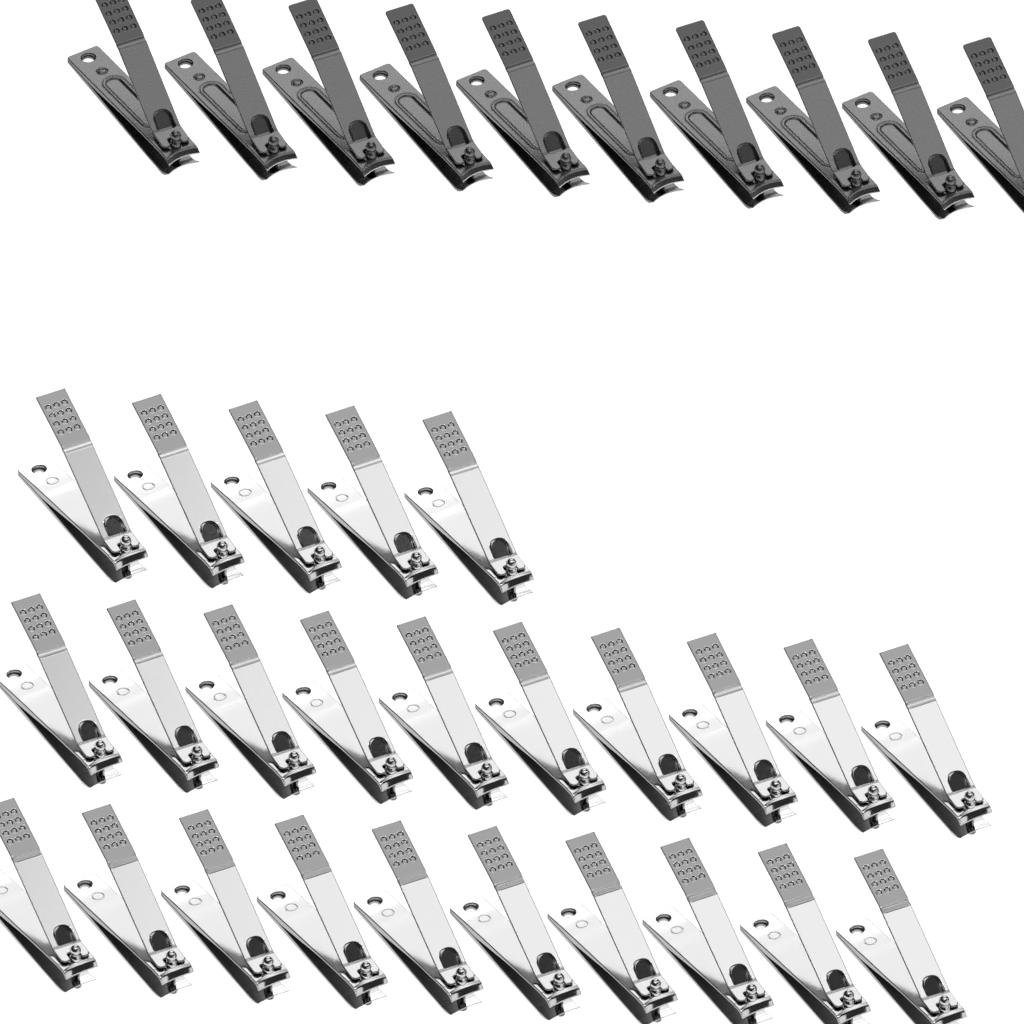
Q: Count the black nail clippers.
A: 10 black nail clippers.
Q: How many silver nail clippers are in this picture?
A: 25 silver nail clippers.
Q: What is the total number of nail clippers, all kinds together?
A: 35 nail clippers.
